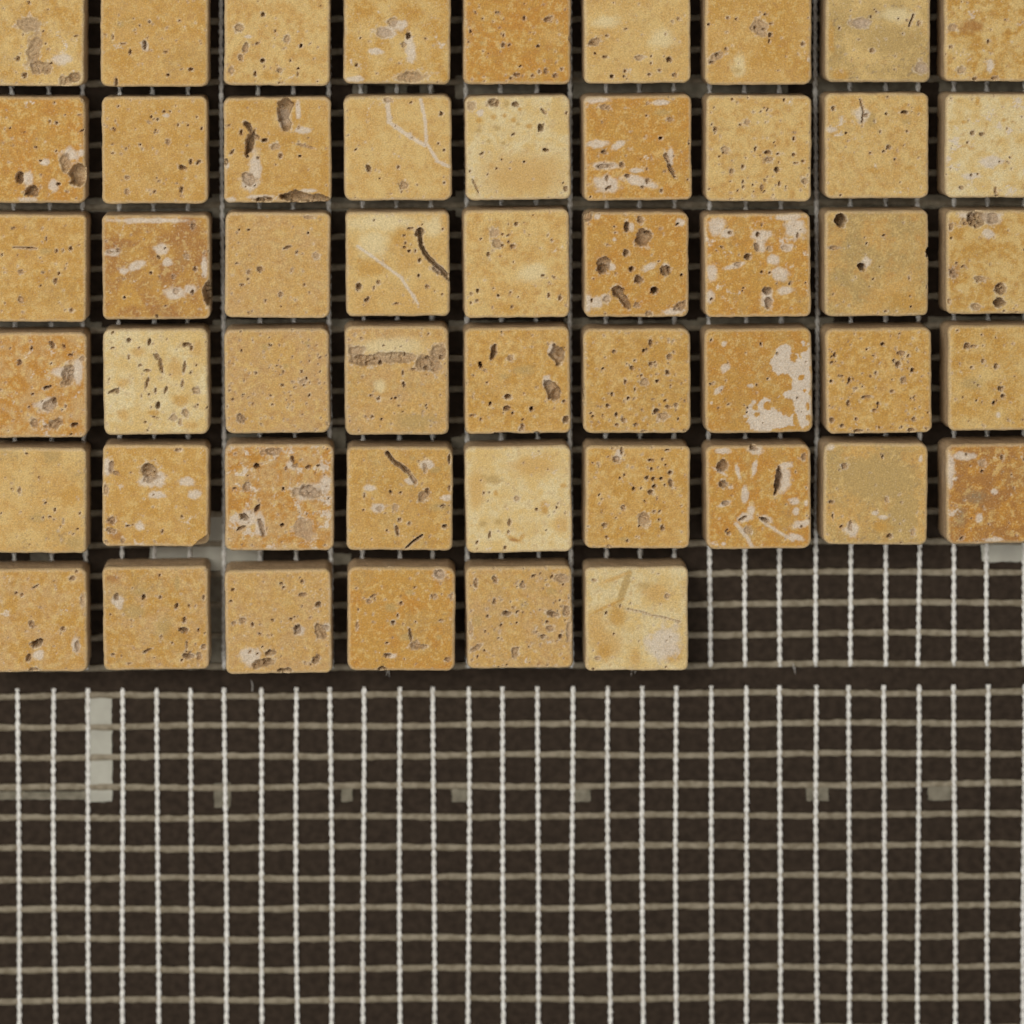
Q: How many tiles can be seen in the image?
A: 51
